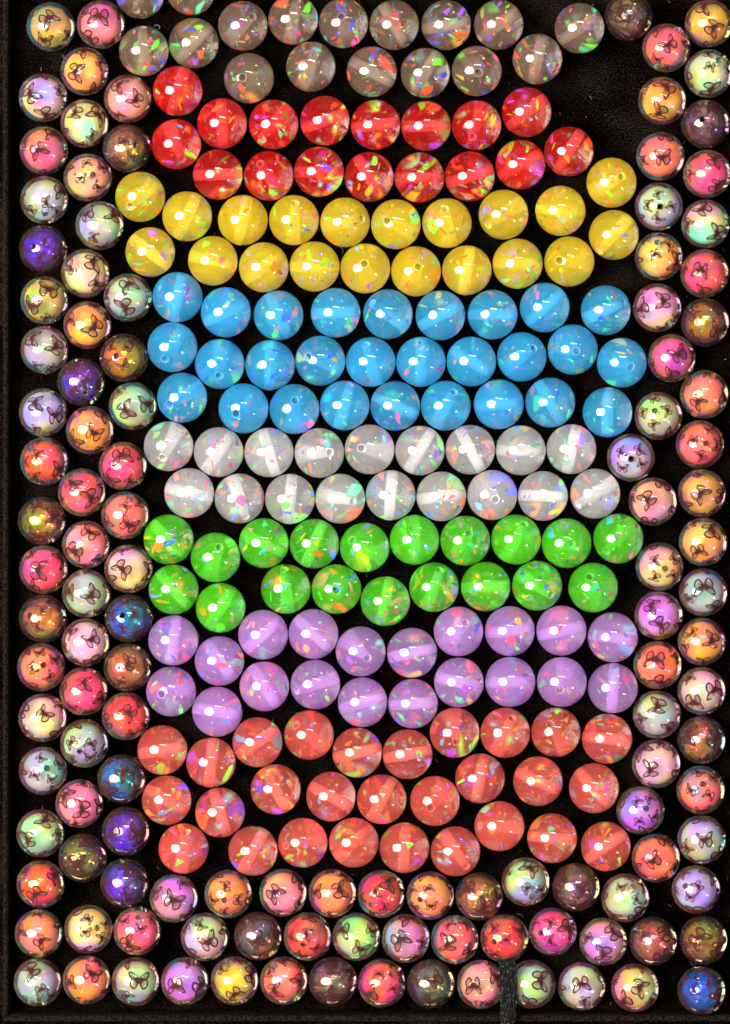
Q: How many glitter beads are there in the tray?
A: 167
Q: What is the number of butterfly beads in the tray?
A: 122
